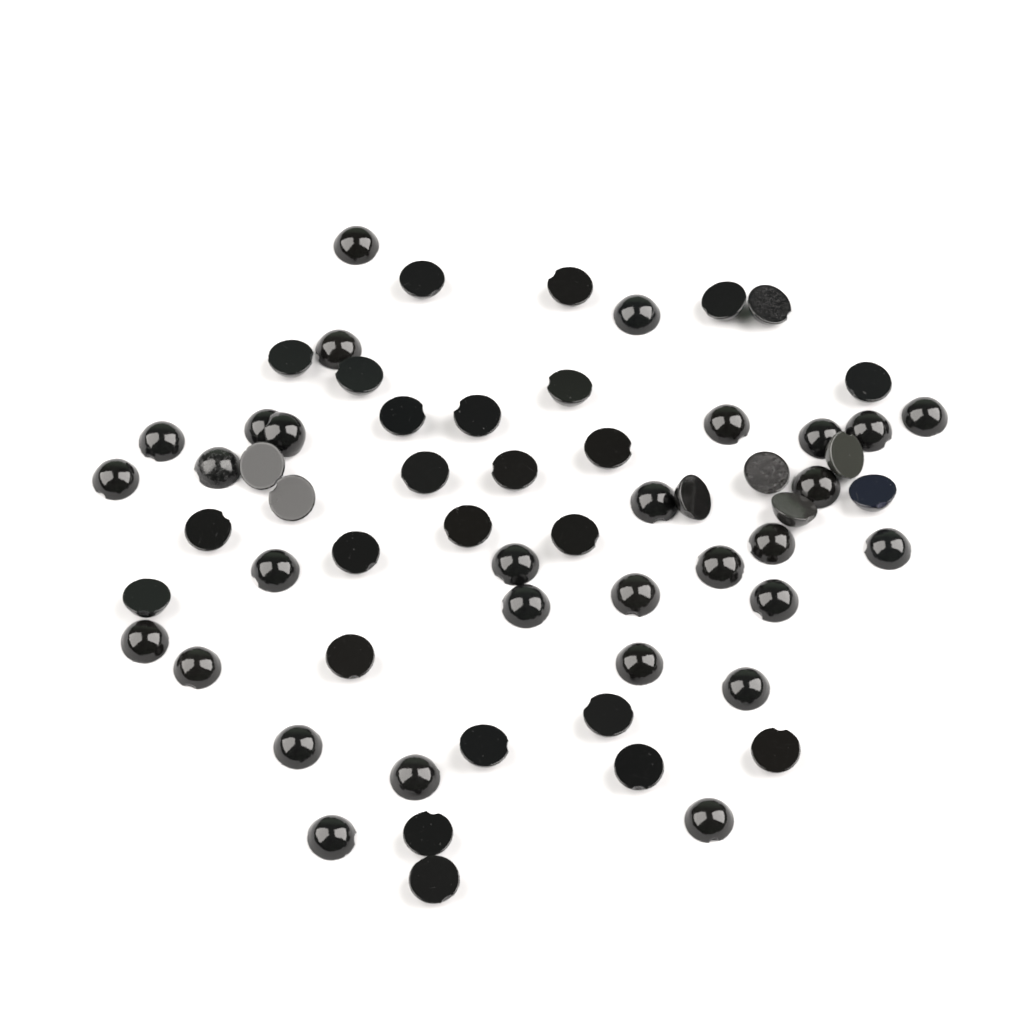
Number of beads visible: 62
